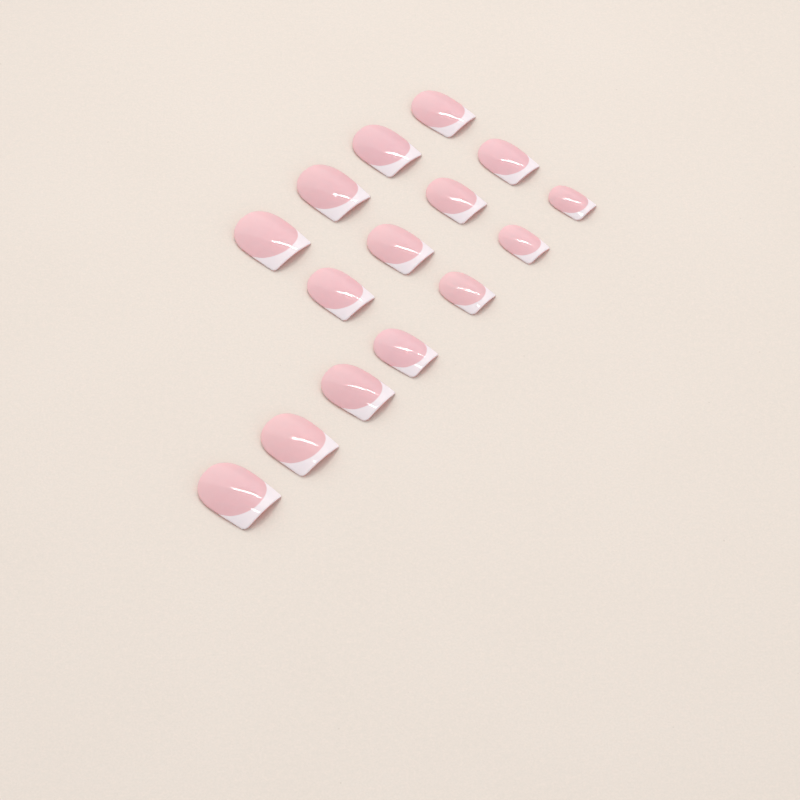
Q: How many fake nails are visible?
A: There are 15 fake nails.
